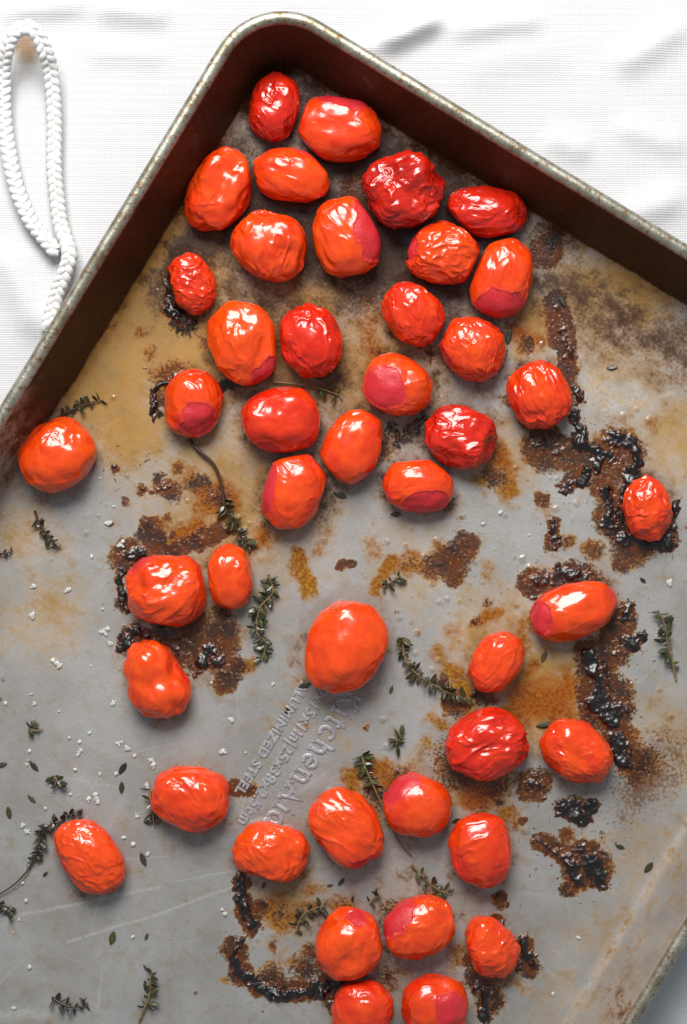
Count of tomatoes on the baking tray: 44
